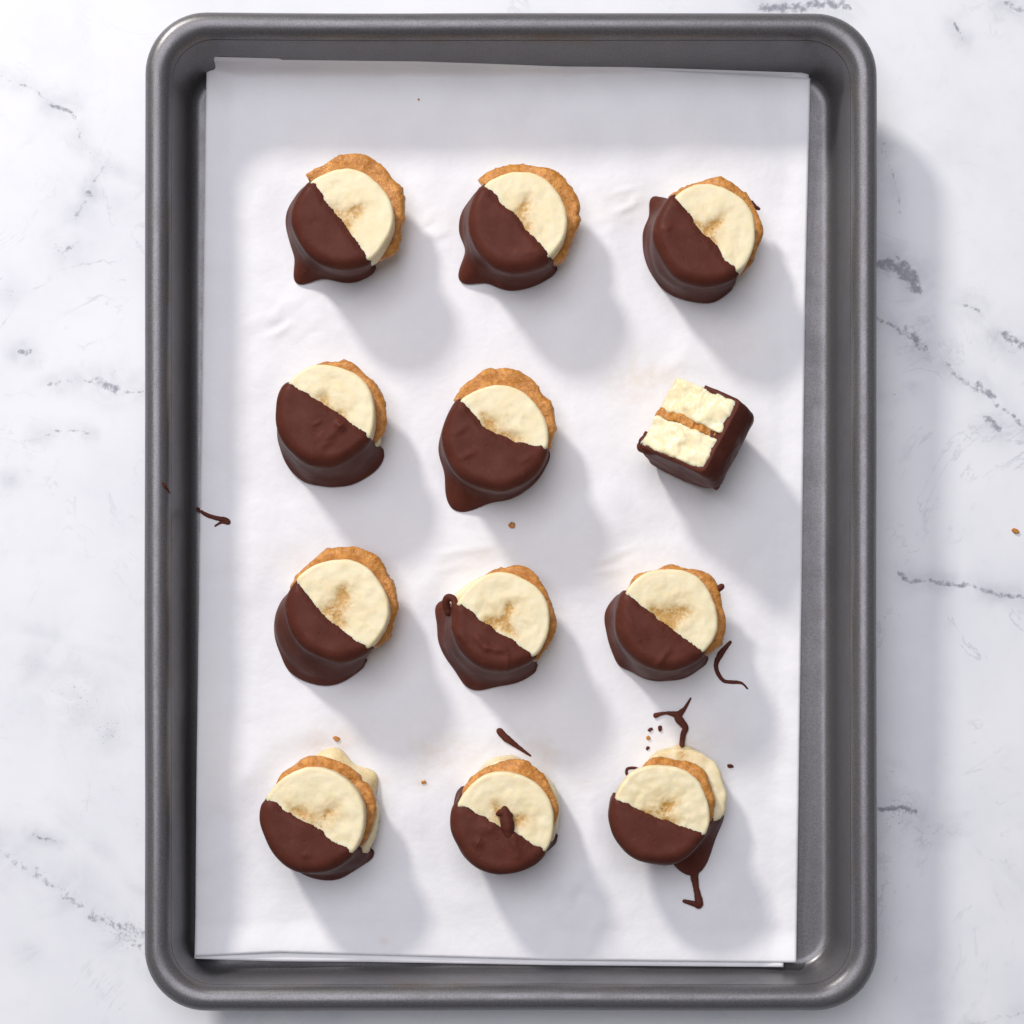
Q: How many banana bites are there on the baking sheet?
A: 12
